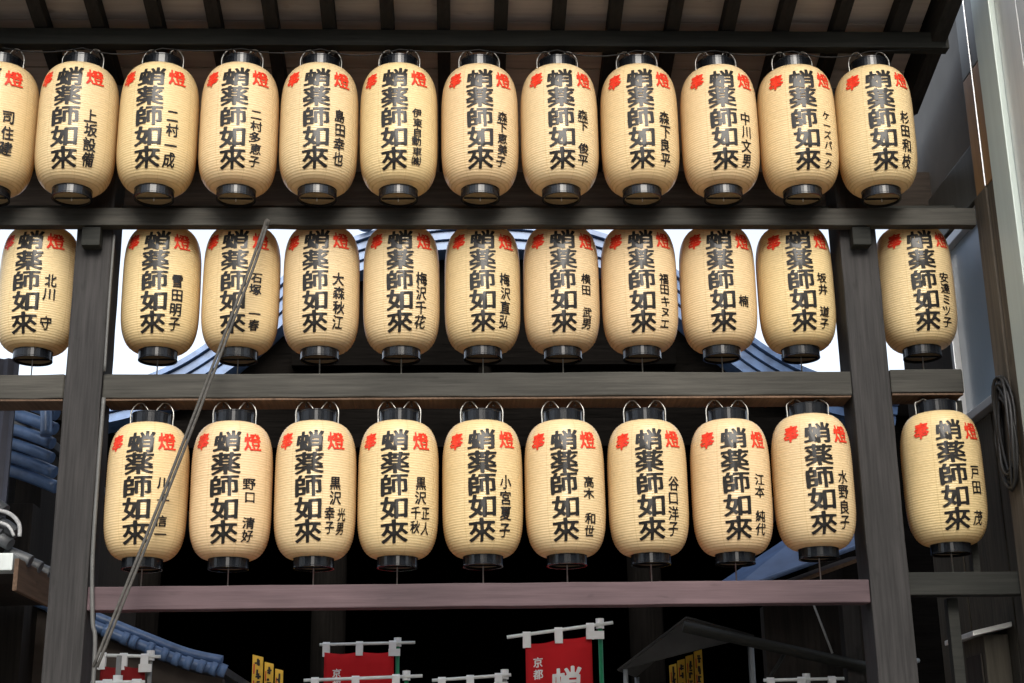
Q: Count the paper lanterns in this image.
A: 33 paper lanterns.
